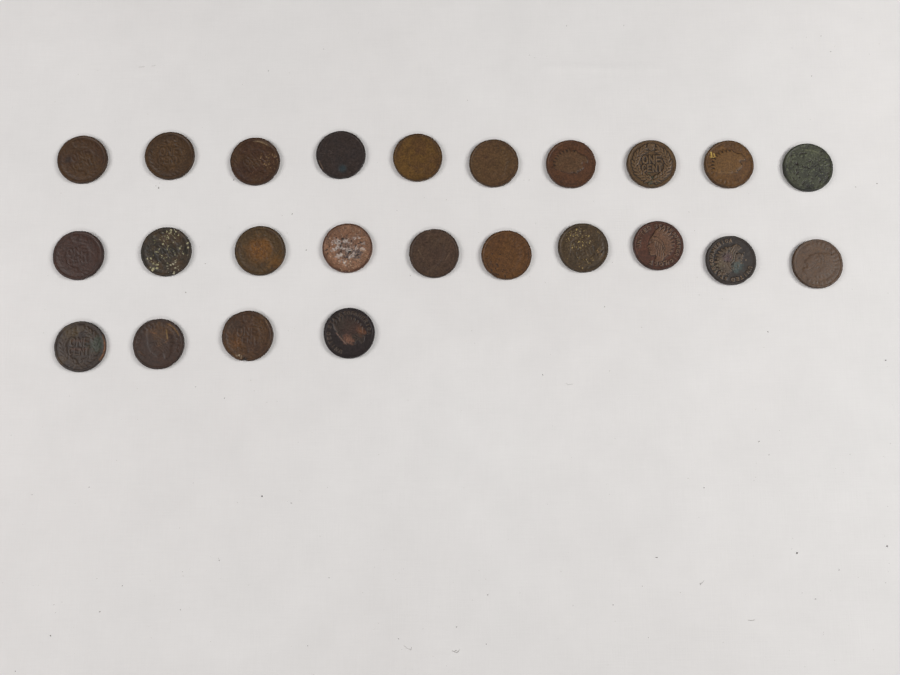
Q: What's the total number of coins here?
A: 24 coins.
